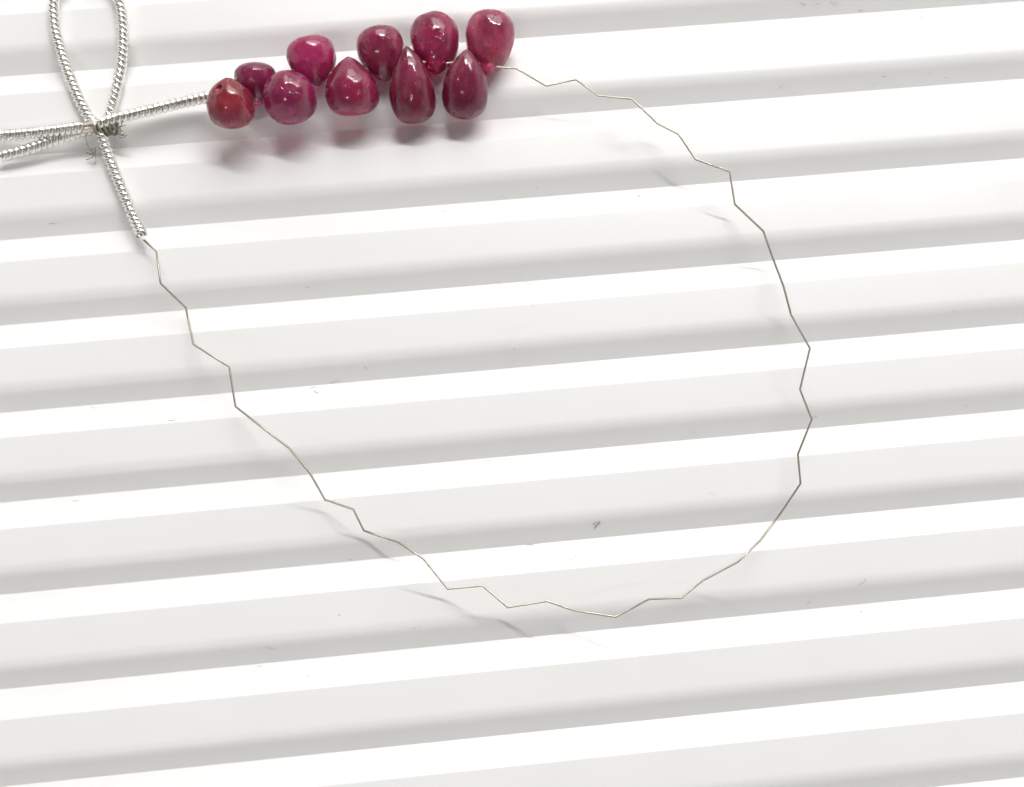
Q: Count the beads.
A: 10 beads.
